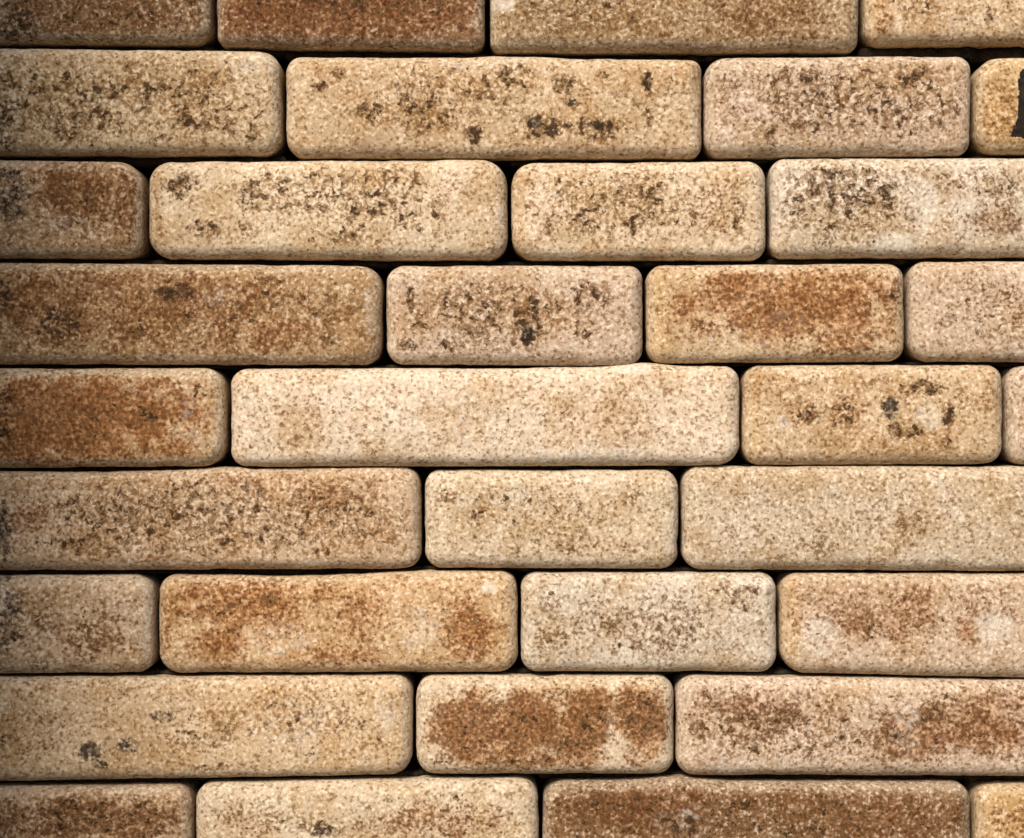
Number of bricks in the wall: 34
